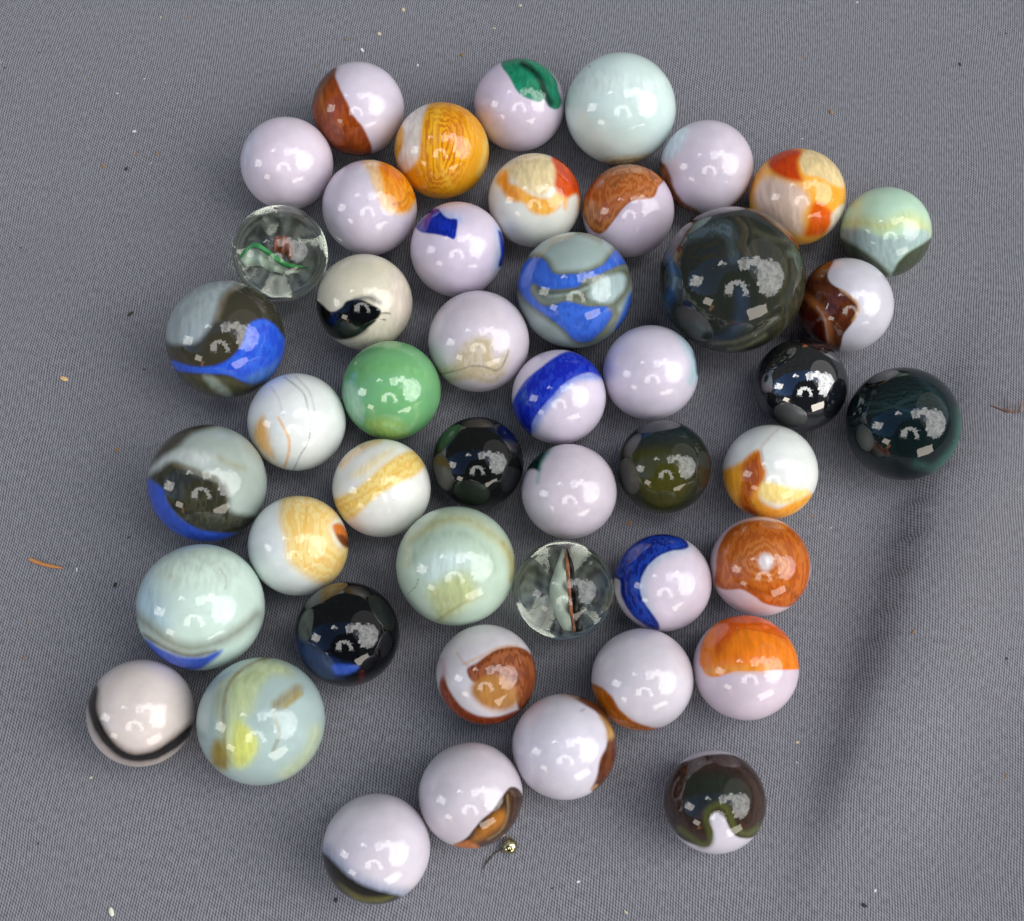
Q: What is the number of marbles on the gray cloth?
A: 47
